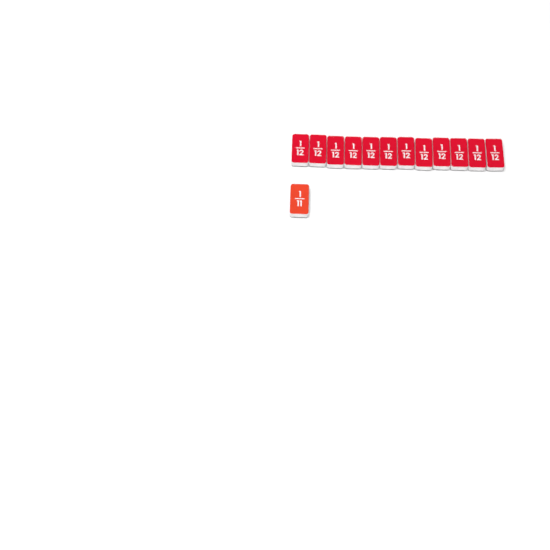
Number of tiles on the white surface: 13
